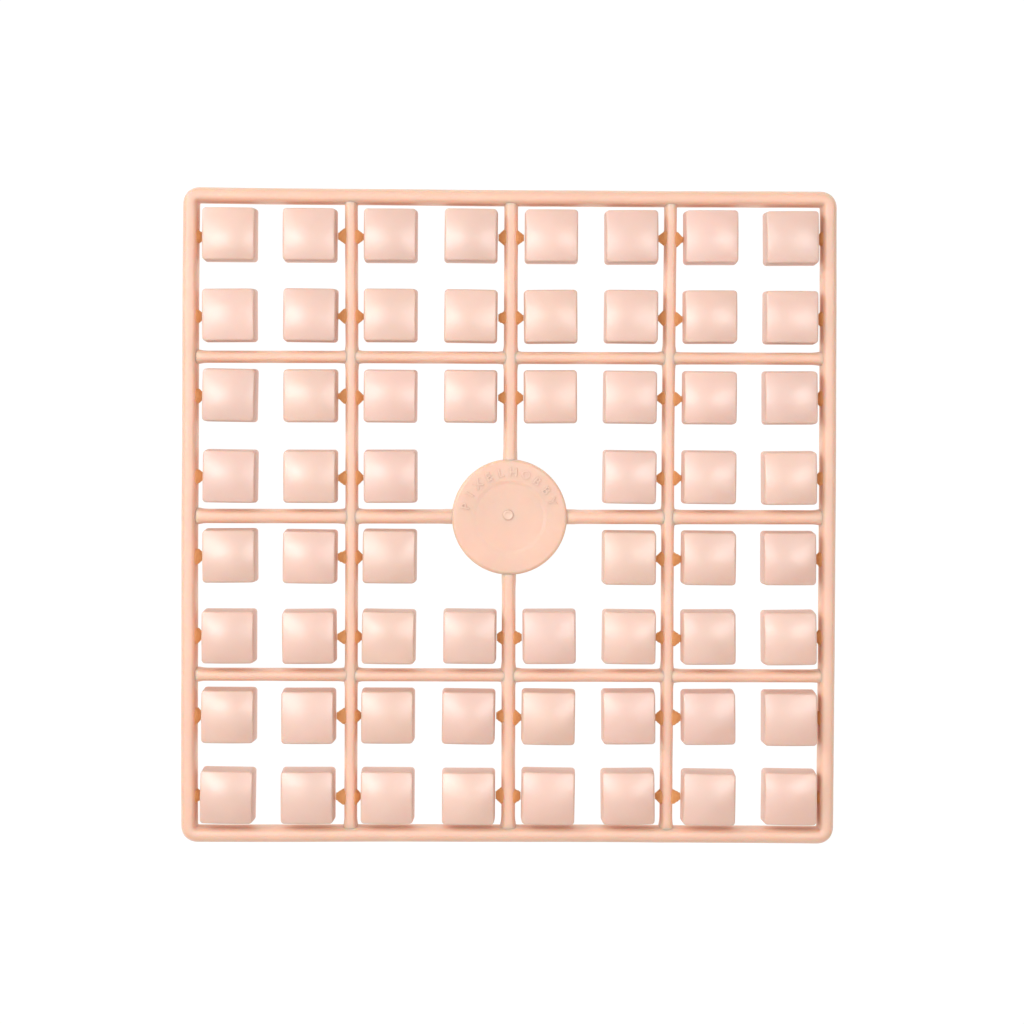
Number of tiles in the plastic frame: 60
